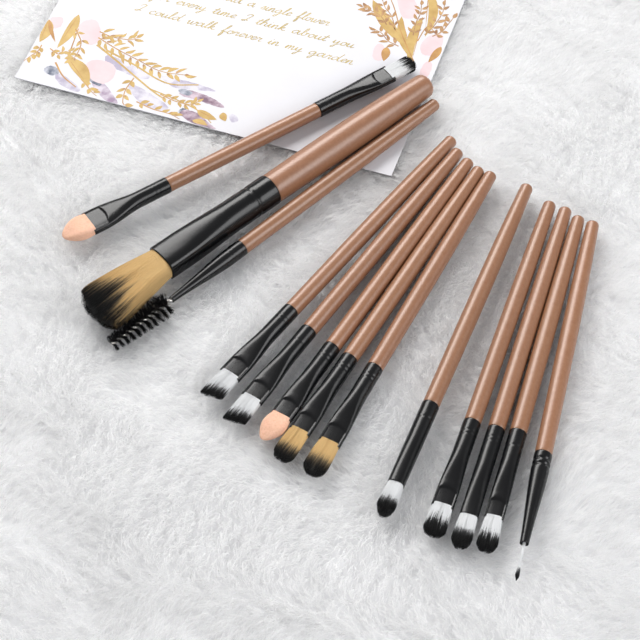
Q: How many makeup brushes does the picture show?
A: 13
